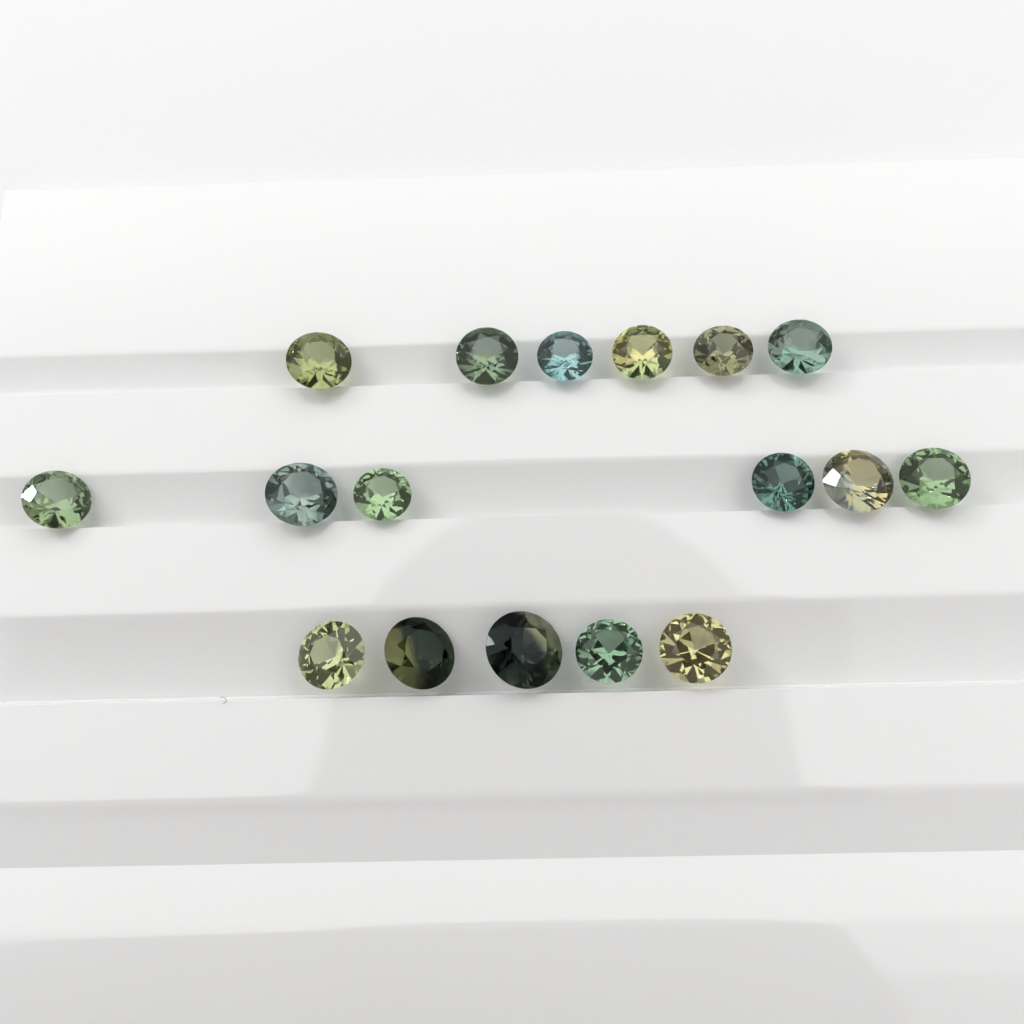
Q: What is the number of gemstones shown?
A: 17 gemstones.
